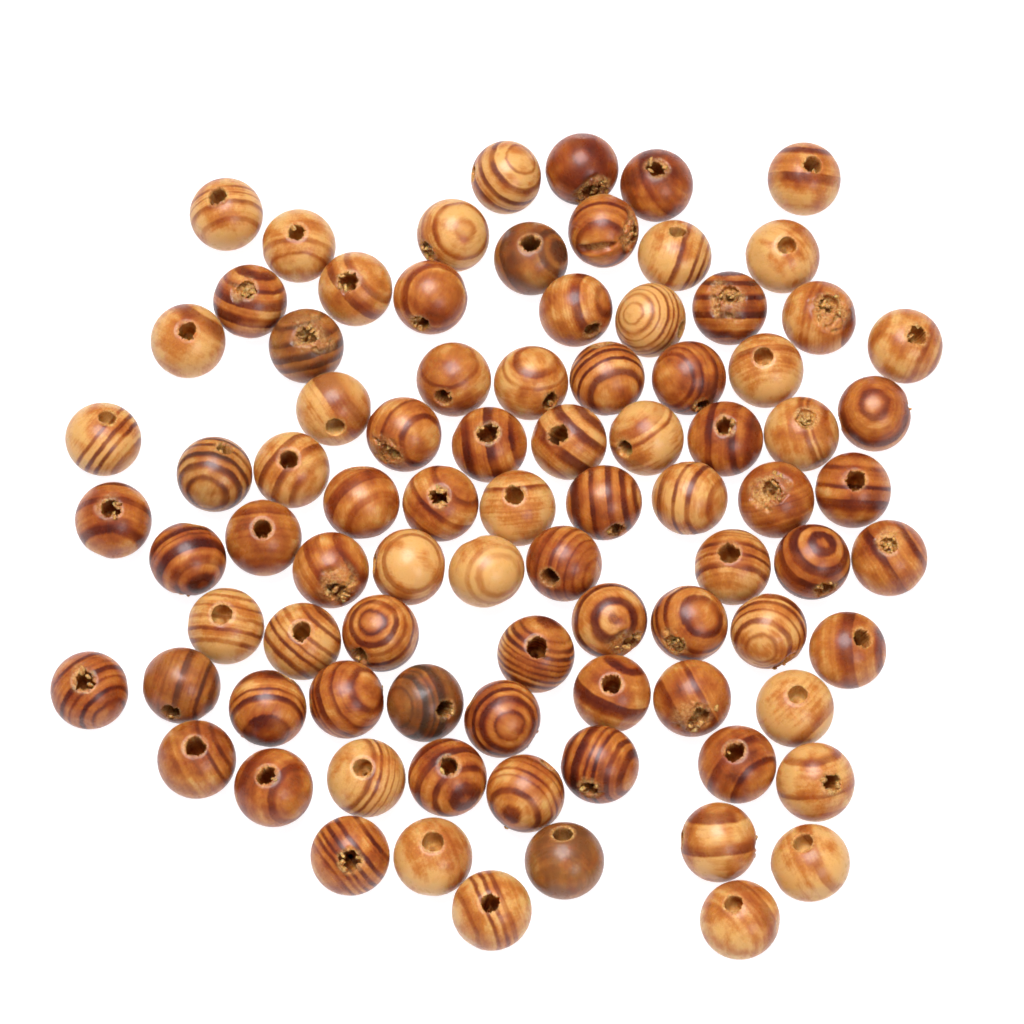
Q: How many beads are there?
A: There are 86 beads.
